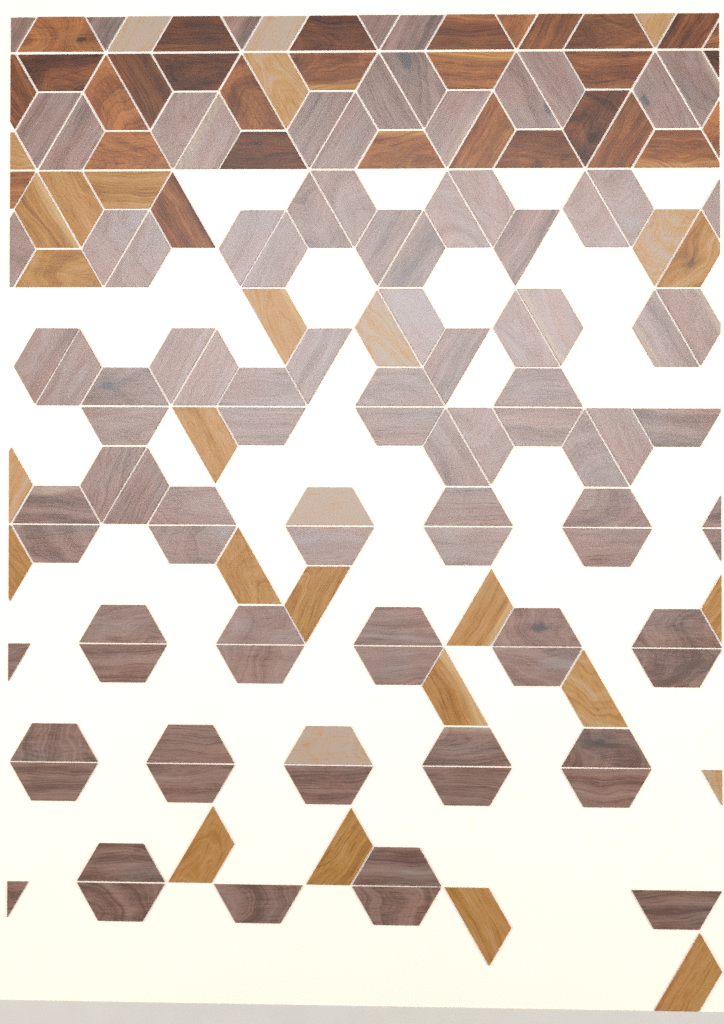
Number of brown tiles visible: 30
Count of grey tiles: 97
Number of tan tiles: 29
